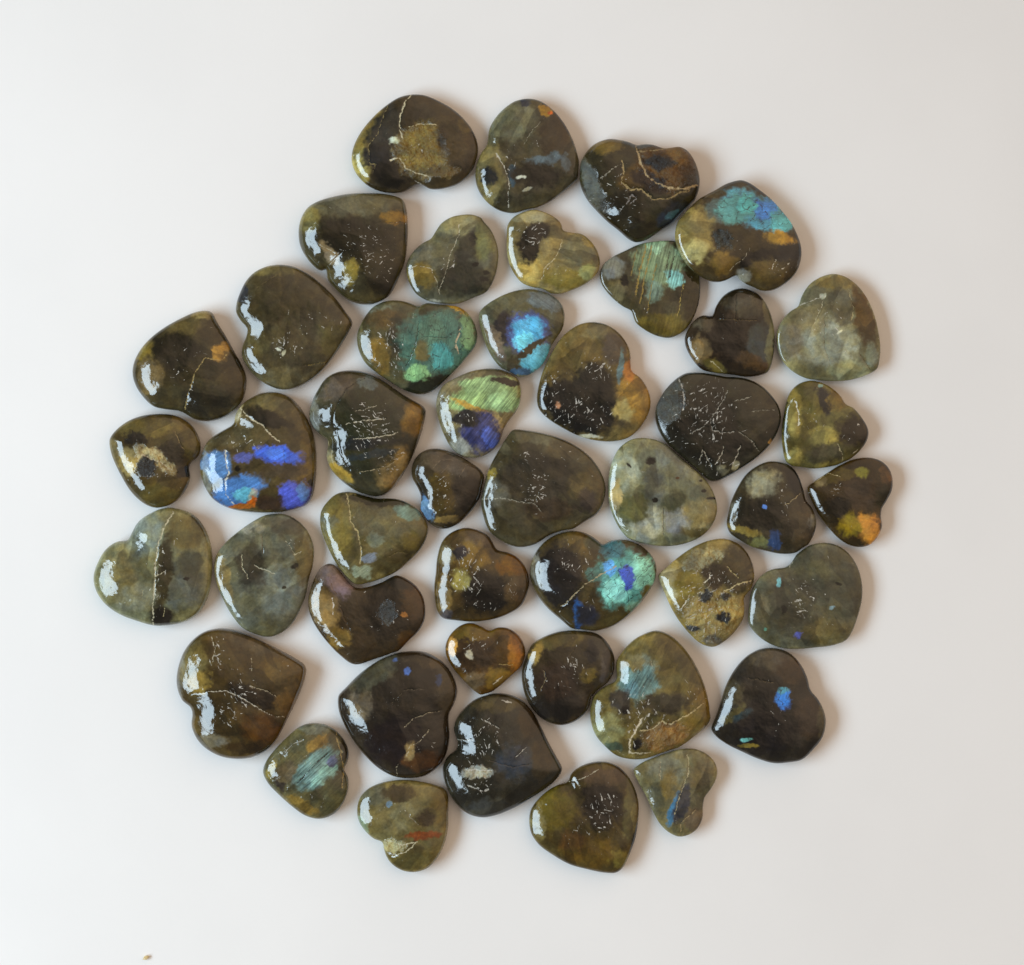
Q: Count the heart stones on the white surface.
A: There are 45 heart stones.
